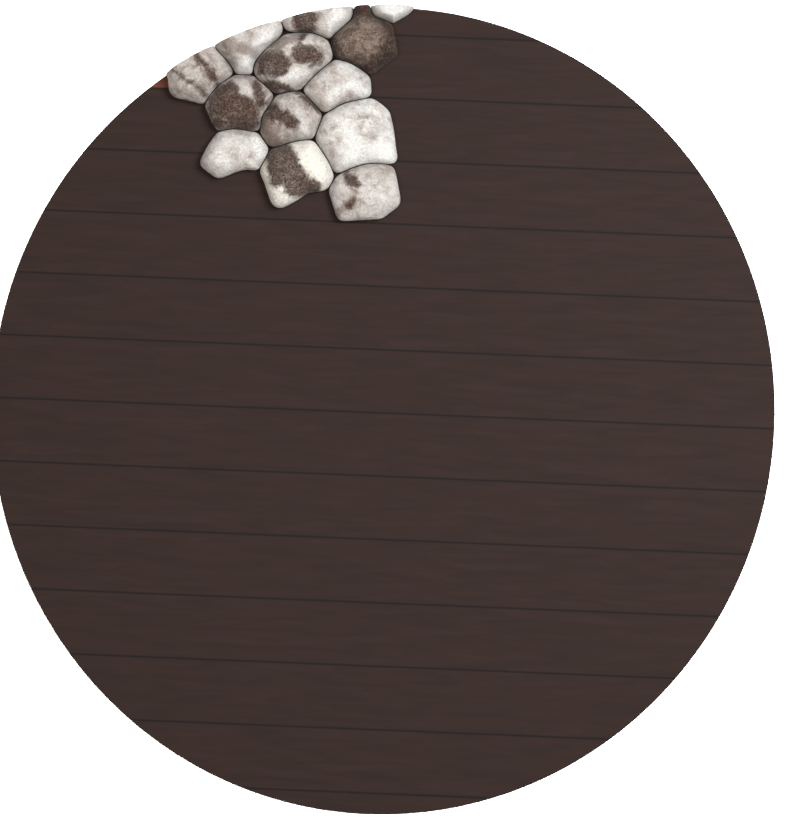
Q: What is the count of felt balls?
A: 13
